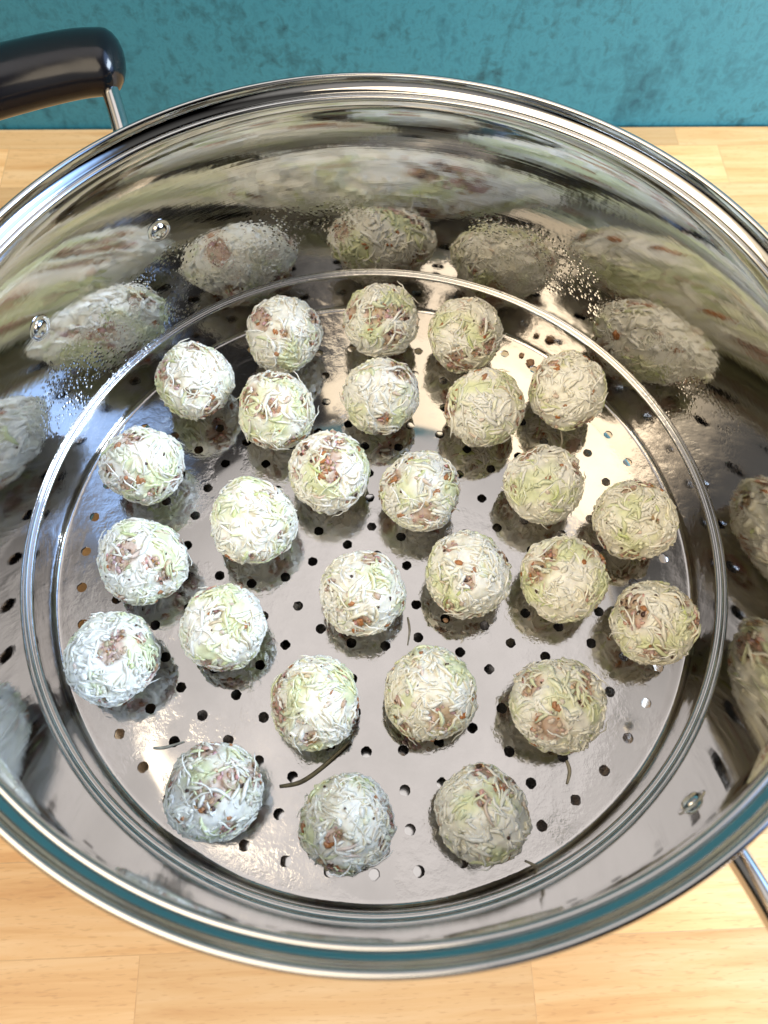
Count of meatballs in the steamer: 27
